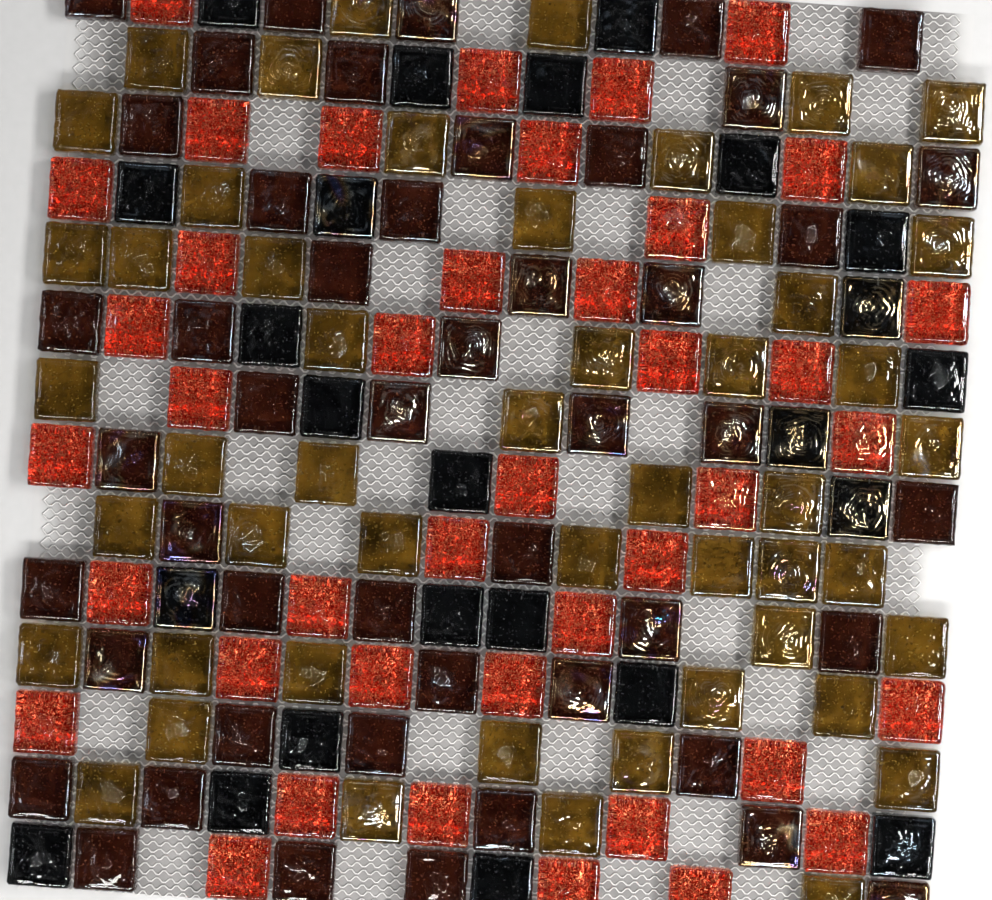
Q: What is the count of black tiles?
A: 24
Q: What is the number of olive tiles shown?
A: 51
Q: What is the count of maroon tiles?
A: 48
